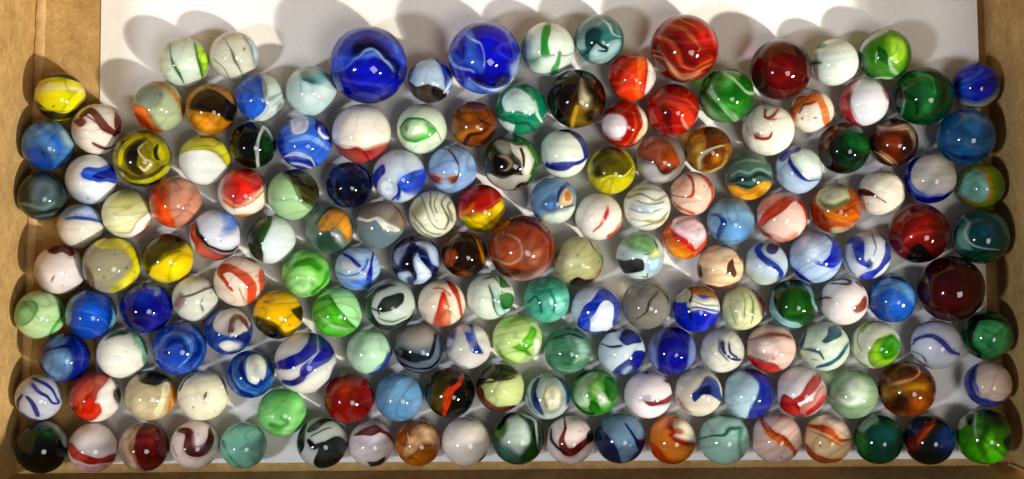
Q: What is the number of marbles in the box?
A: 164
